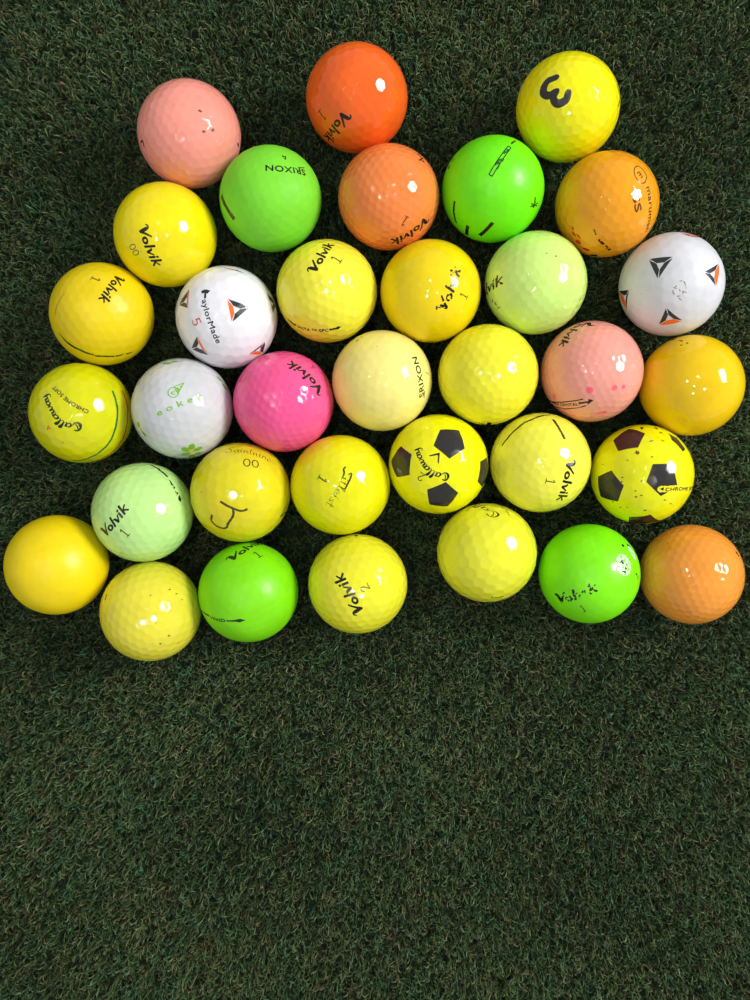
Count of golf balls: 34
